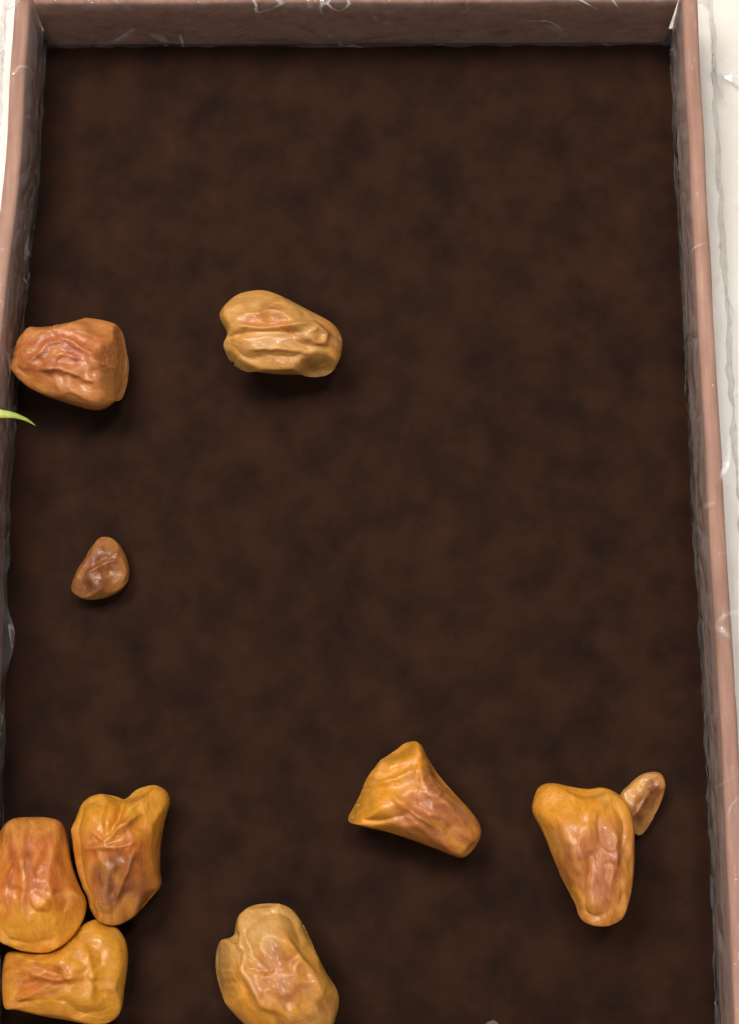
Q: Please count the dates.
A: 10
